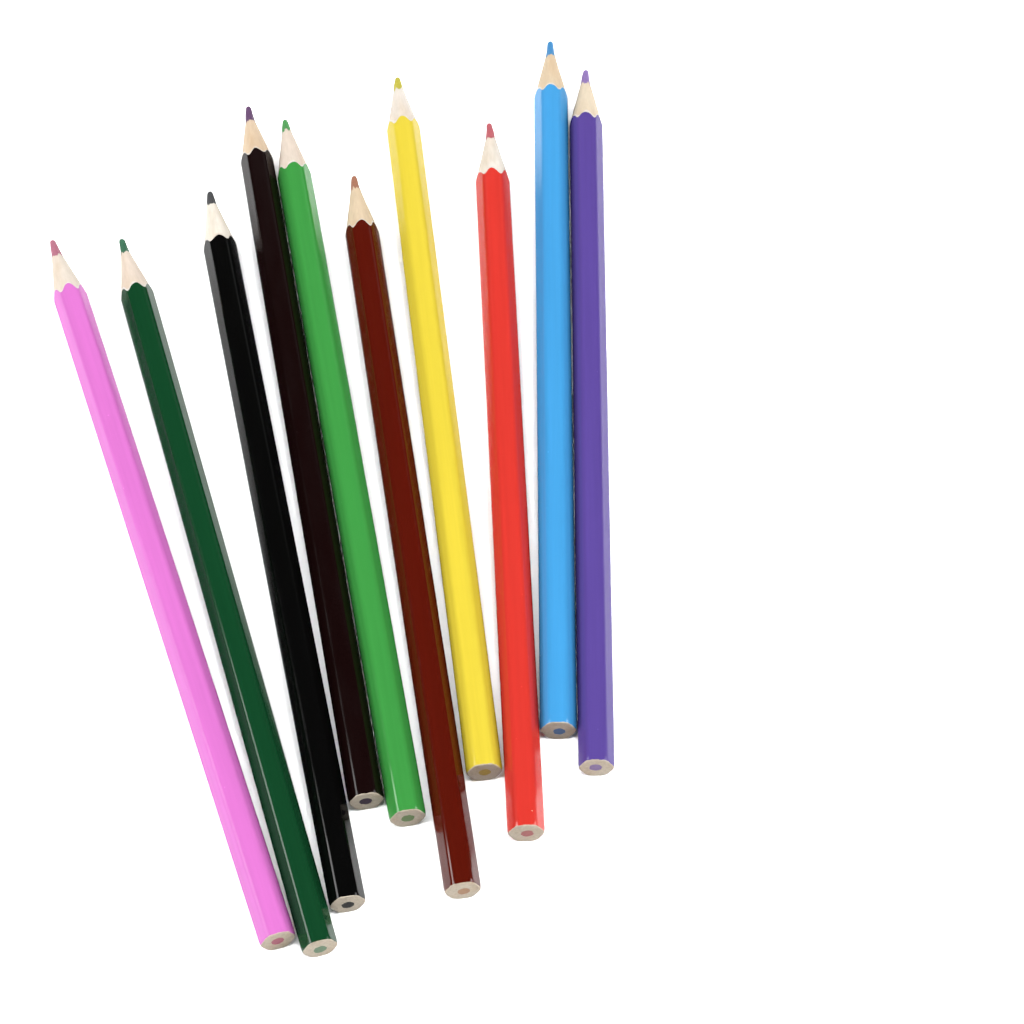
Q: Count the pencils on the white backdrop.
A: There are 10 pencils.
